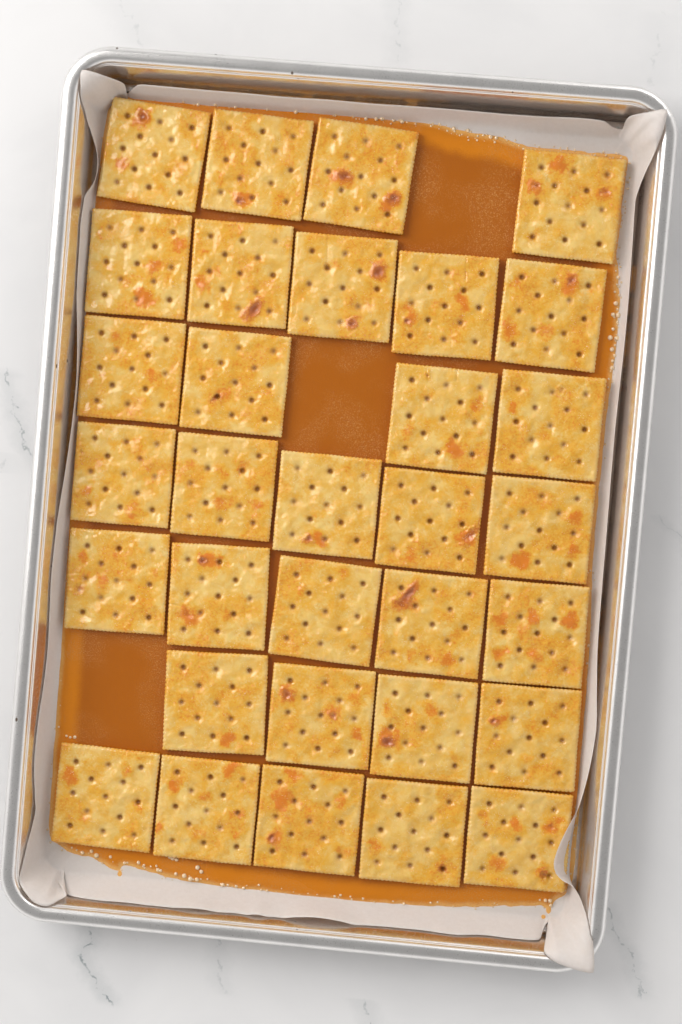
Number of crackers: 32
